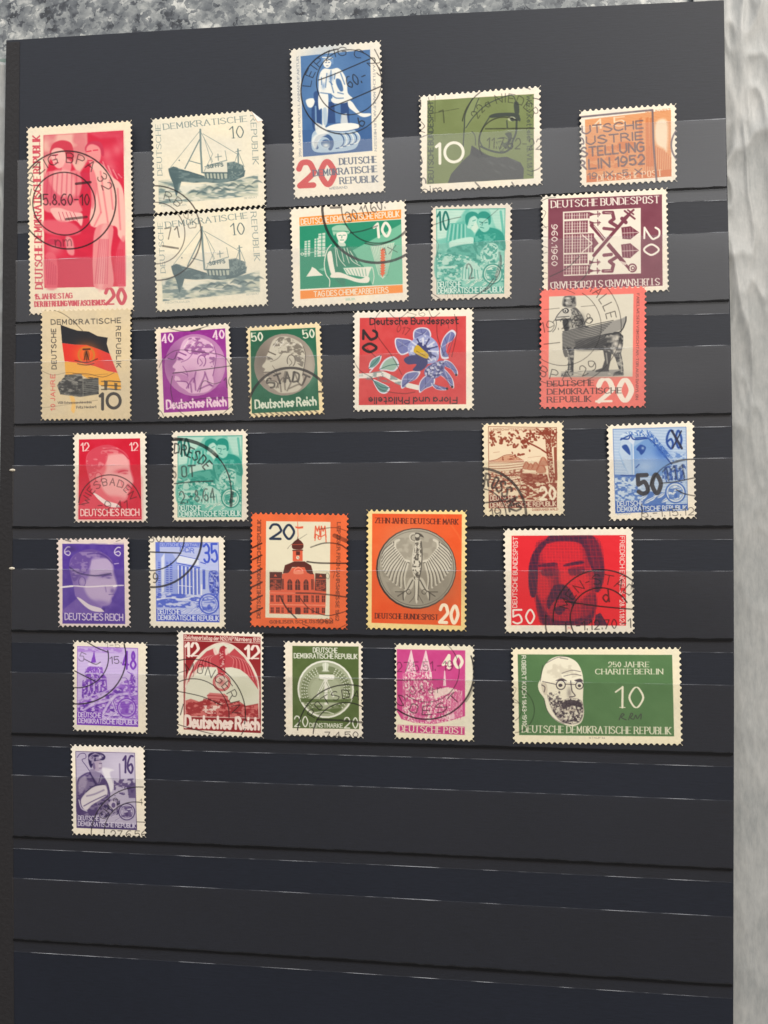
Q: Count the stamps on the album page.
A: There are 29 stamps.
